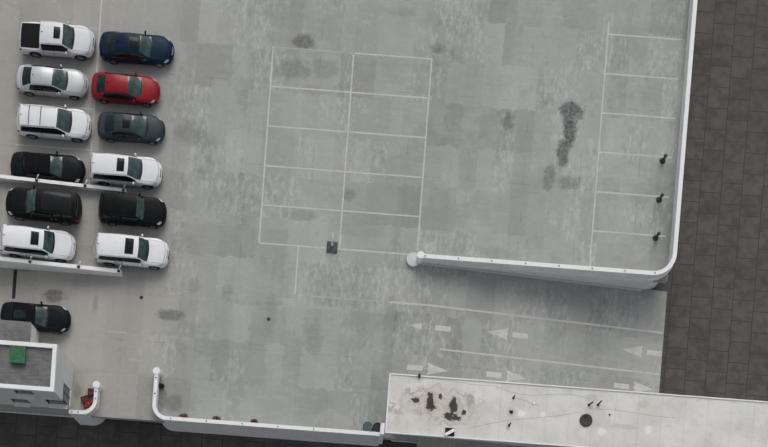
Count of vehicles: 13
